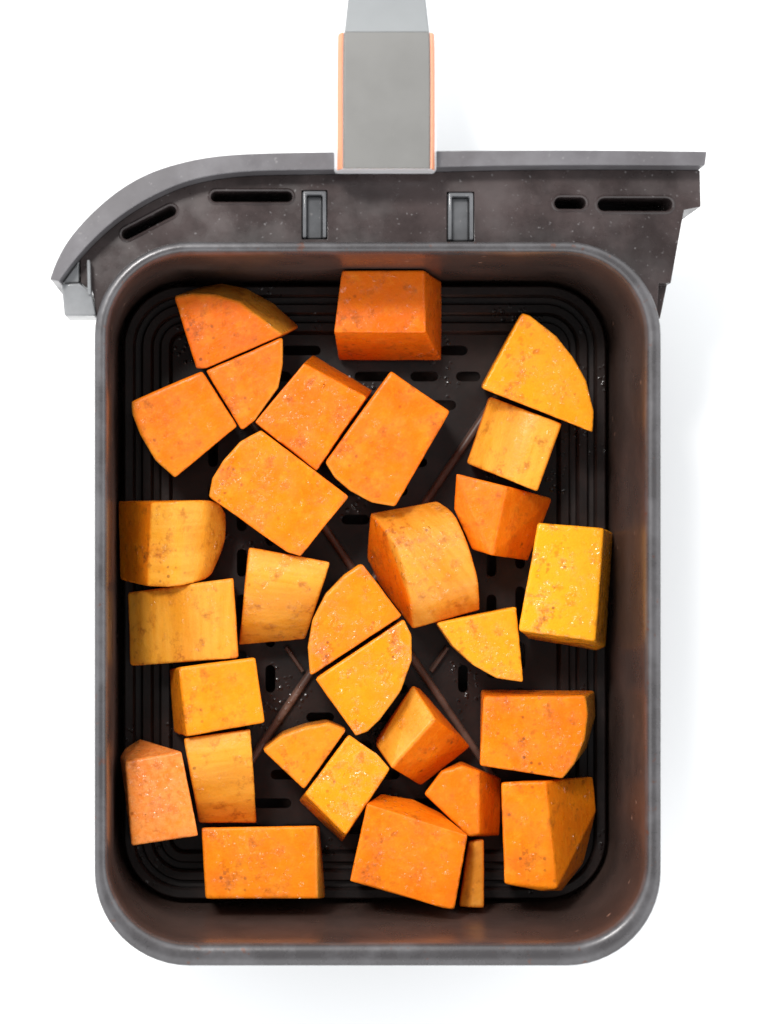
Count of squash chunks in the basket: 30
